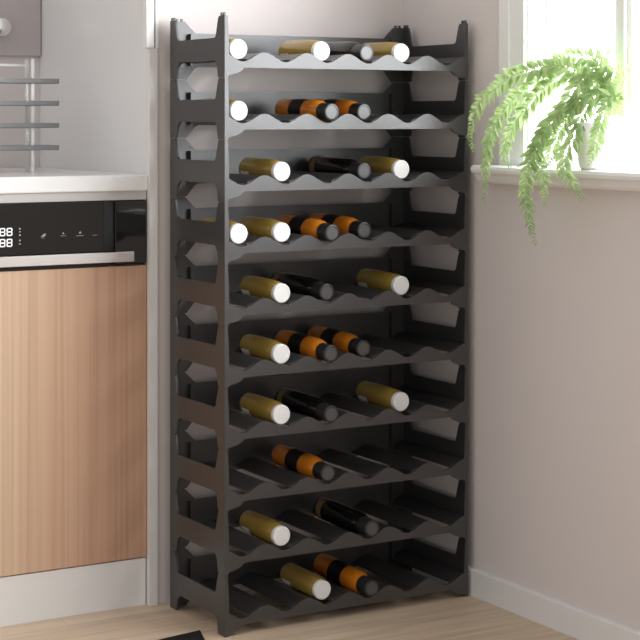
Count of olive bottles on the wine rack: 15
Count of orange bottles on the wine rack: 8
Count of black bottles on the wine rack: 5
